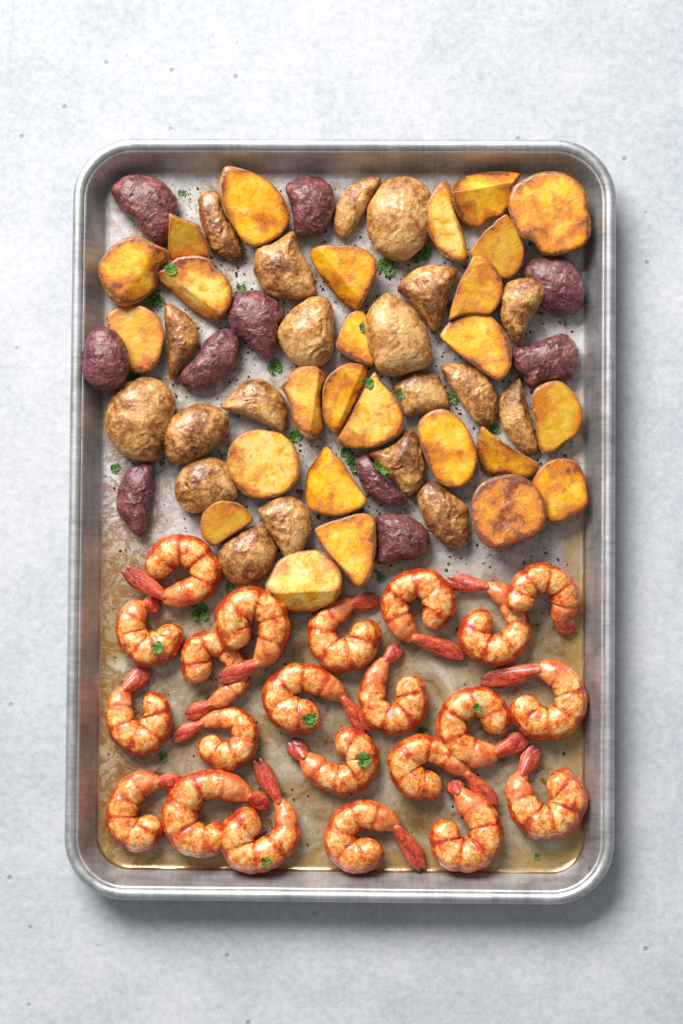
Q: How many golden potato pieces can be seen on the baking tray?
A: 46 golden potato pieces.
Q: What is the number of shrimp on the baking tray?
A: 22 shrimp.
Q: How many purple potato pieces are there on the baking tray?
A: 10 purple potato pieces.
